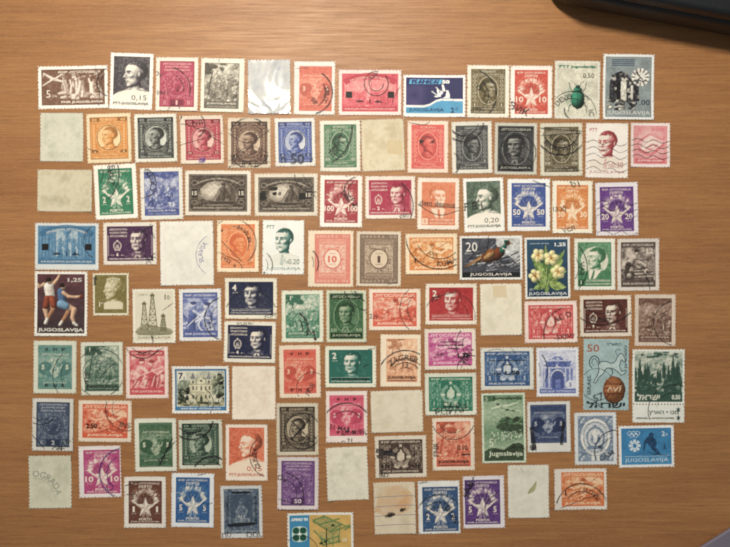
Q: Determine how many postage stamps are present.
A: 105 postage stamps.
